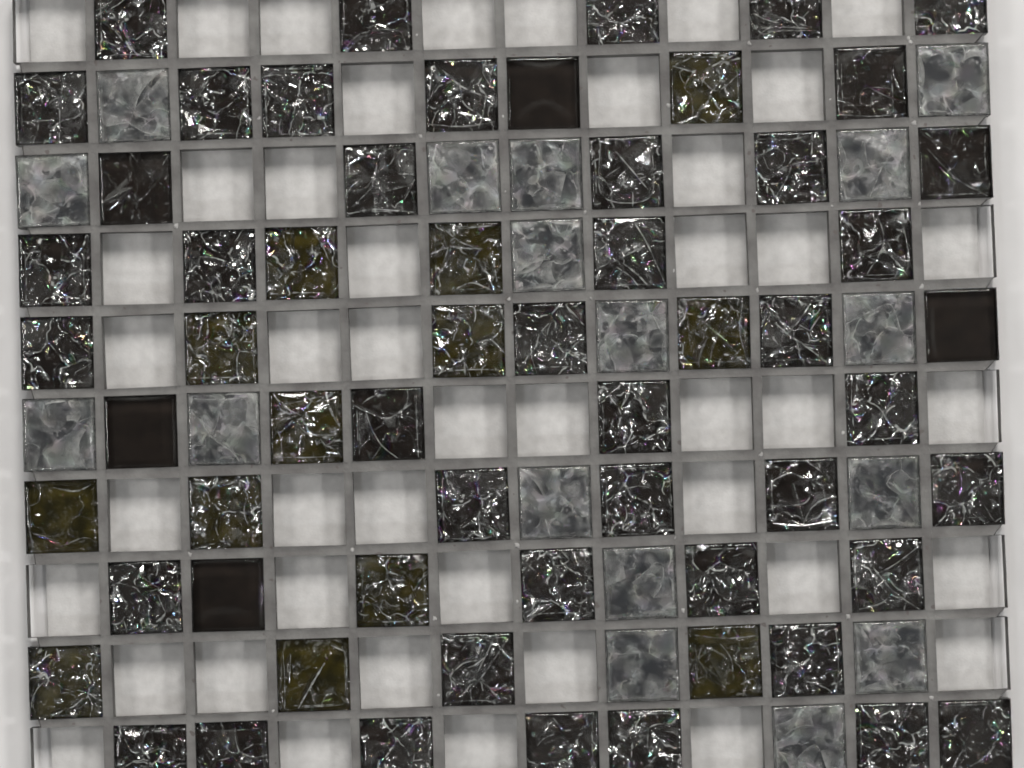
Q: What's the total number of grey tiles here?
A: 17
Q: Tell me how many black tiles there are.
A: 46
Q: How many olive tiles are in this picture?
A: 13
